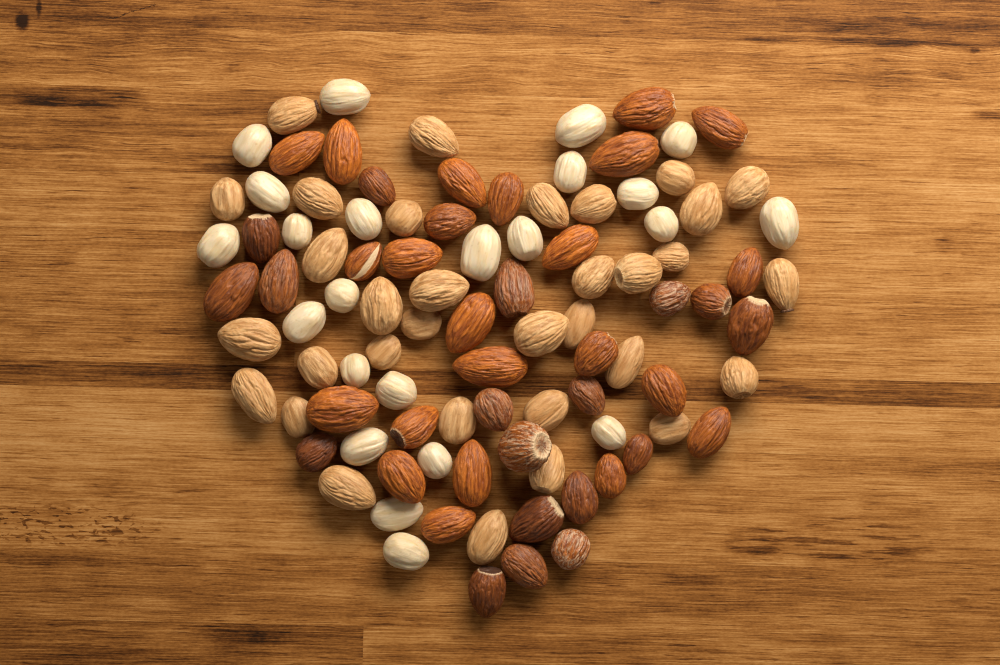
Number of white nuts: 23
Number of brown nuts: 41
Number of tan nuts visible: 33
